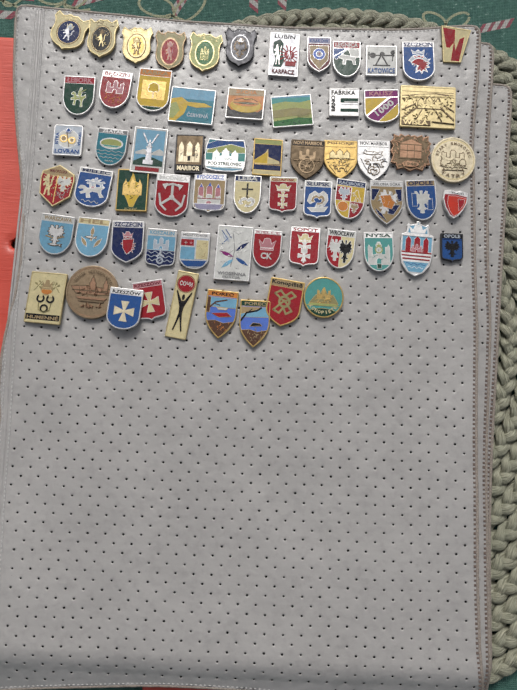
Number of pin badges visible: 65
